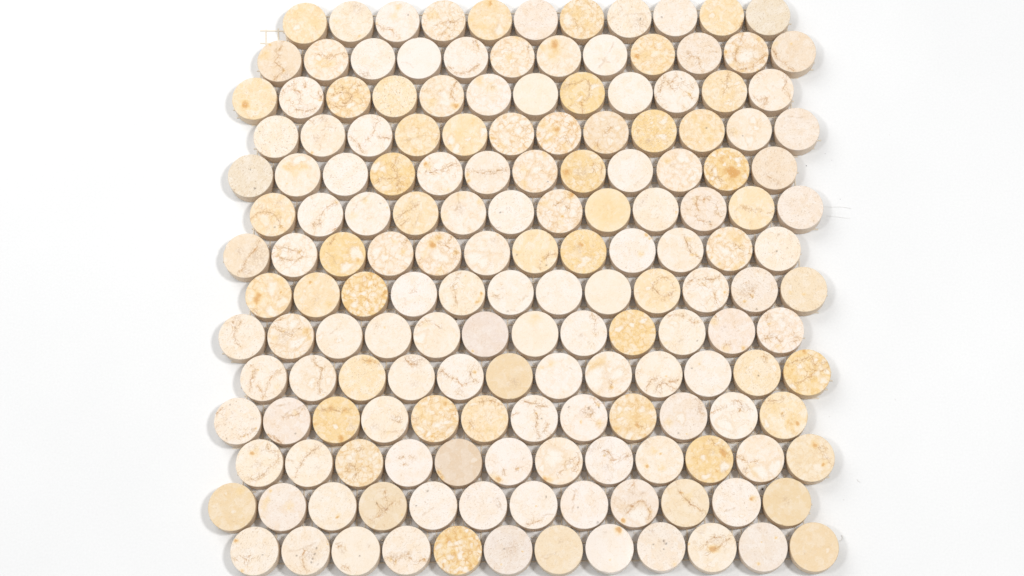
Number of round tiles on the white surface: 167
